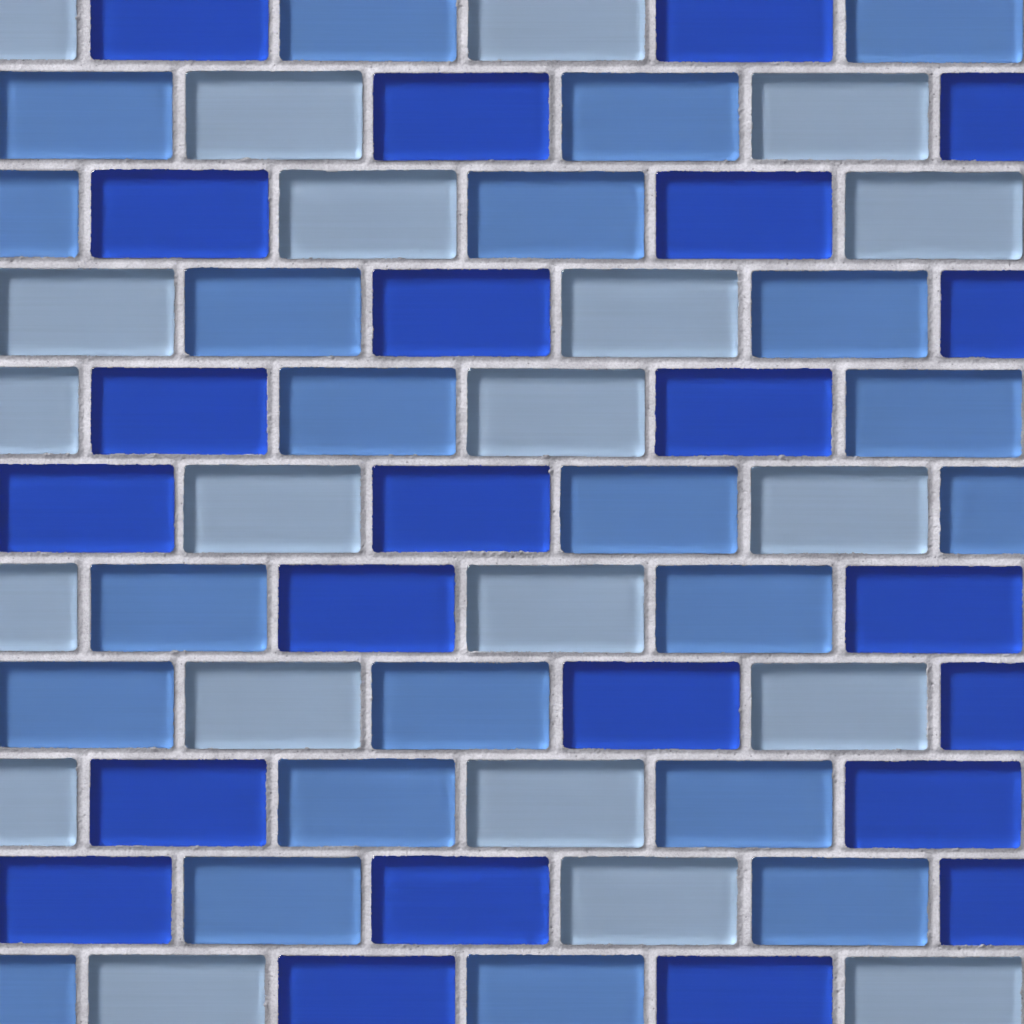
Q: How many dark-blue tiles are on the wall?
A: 23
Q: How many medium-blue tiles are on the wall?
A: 22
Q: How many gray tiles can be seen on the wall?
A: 21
